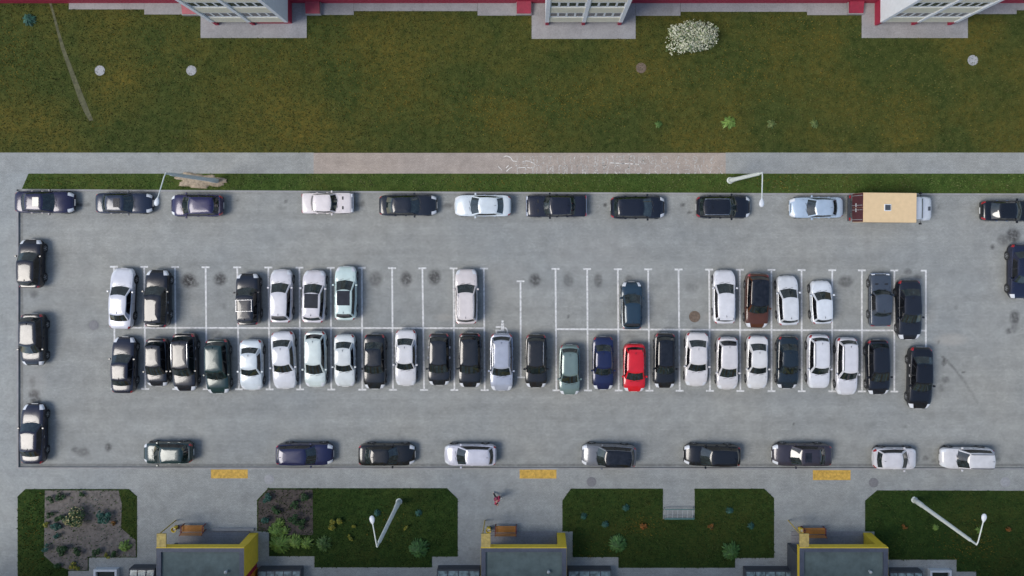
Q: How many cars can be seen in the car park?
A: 64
